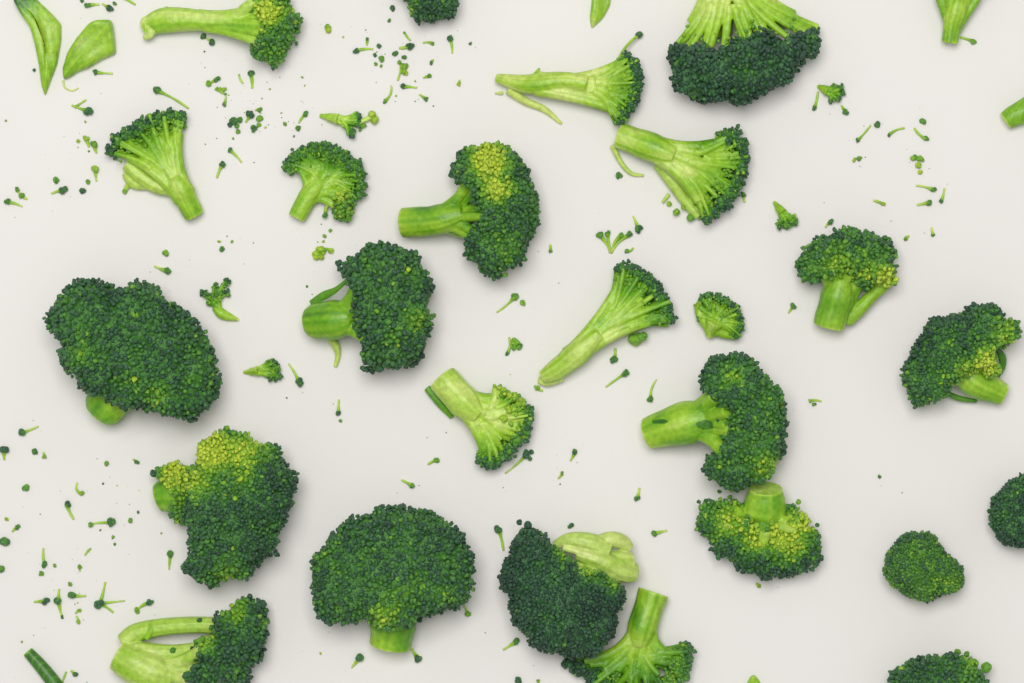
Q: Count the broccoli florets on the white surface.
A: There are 31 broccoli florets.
